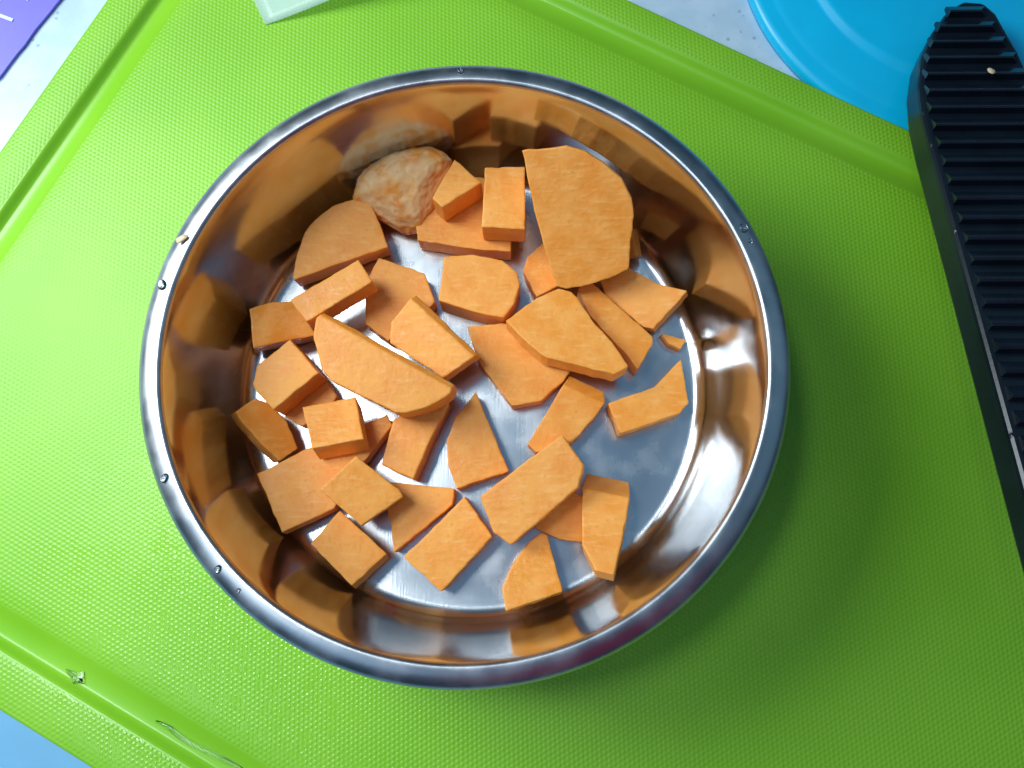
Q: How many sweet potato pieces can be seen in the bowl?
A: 36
